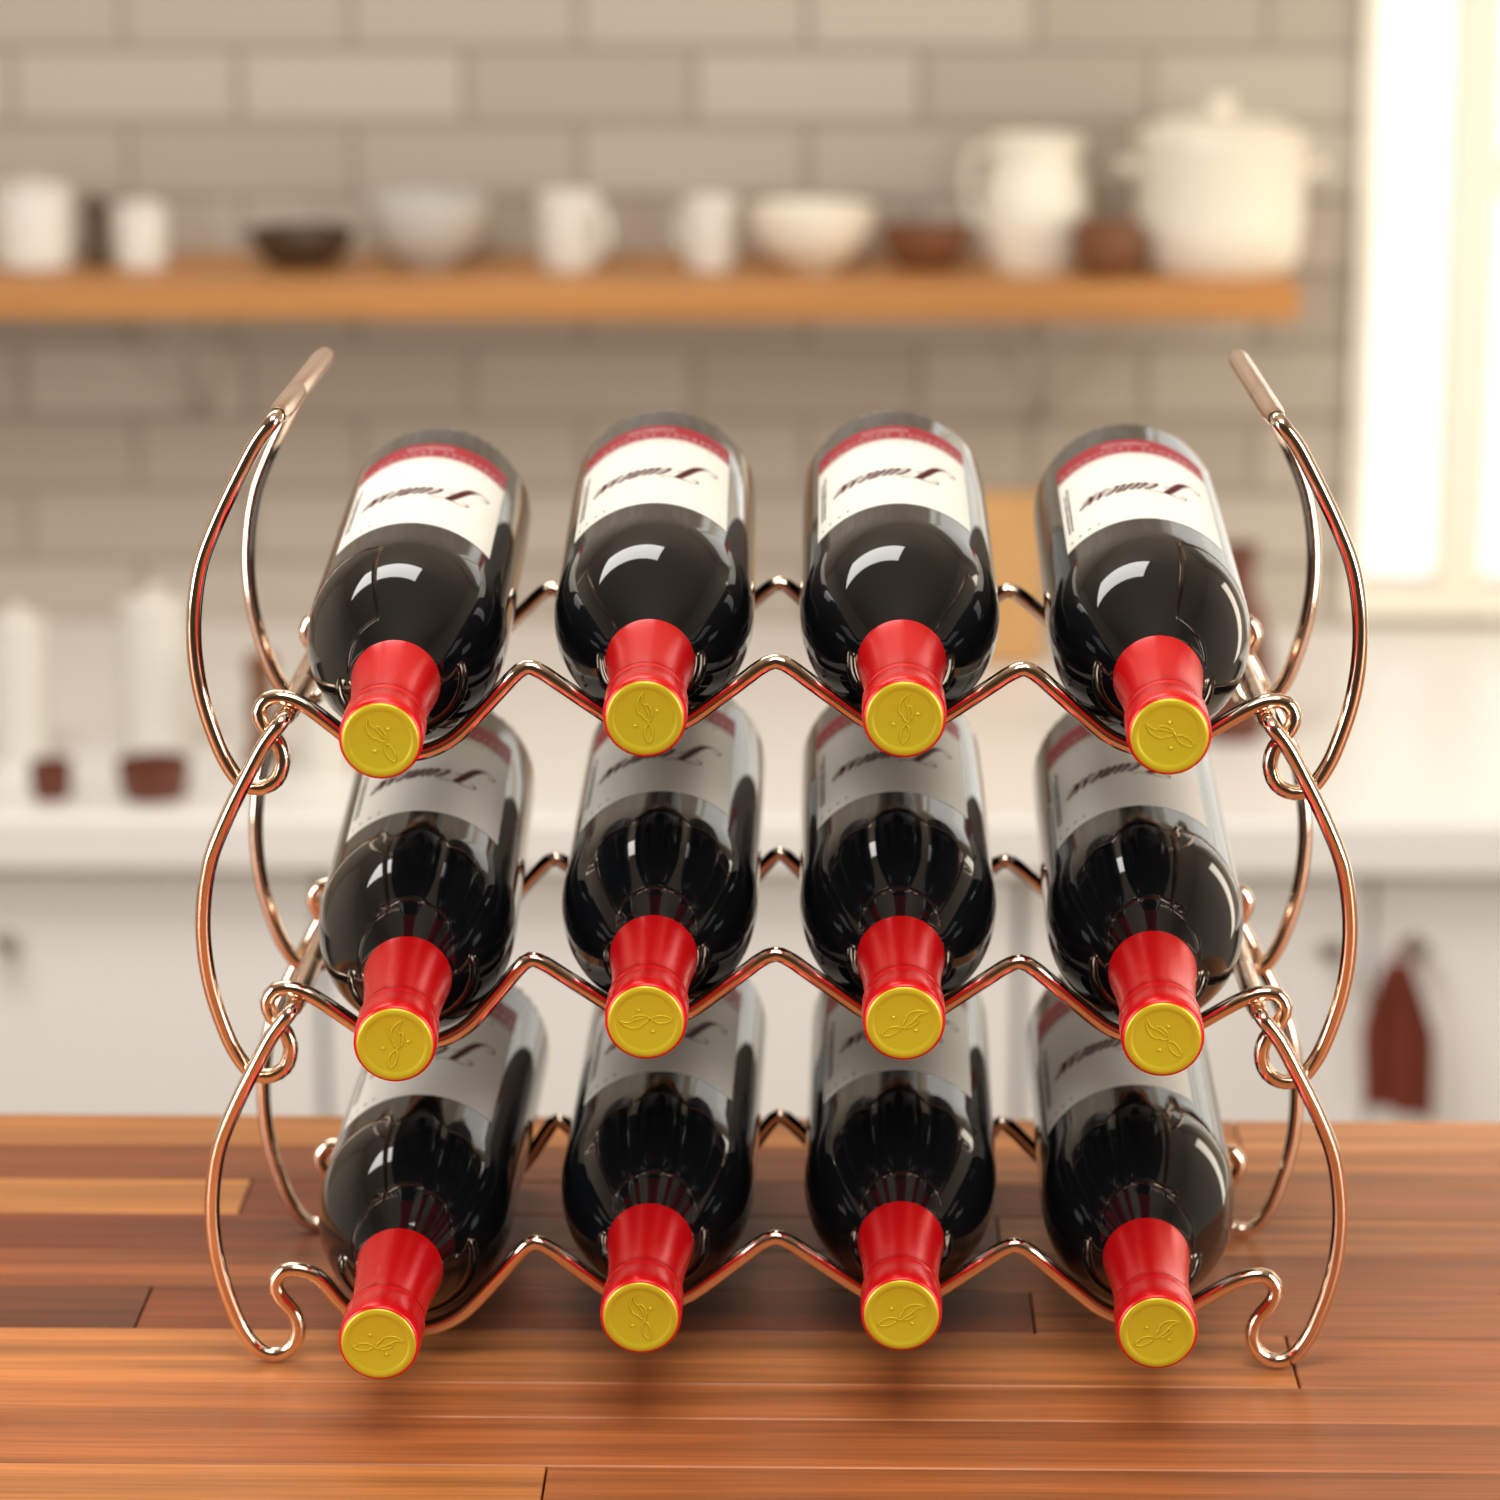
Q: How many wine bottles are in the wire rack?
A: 12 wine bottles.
